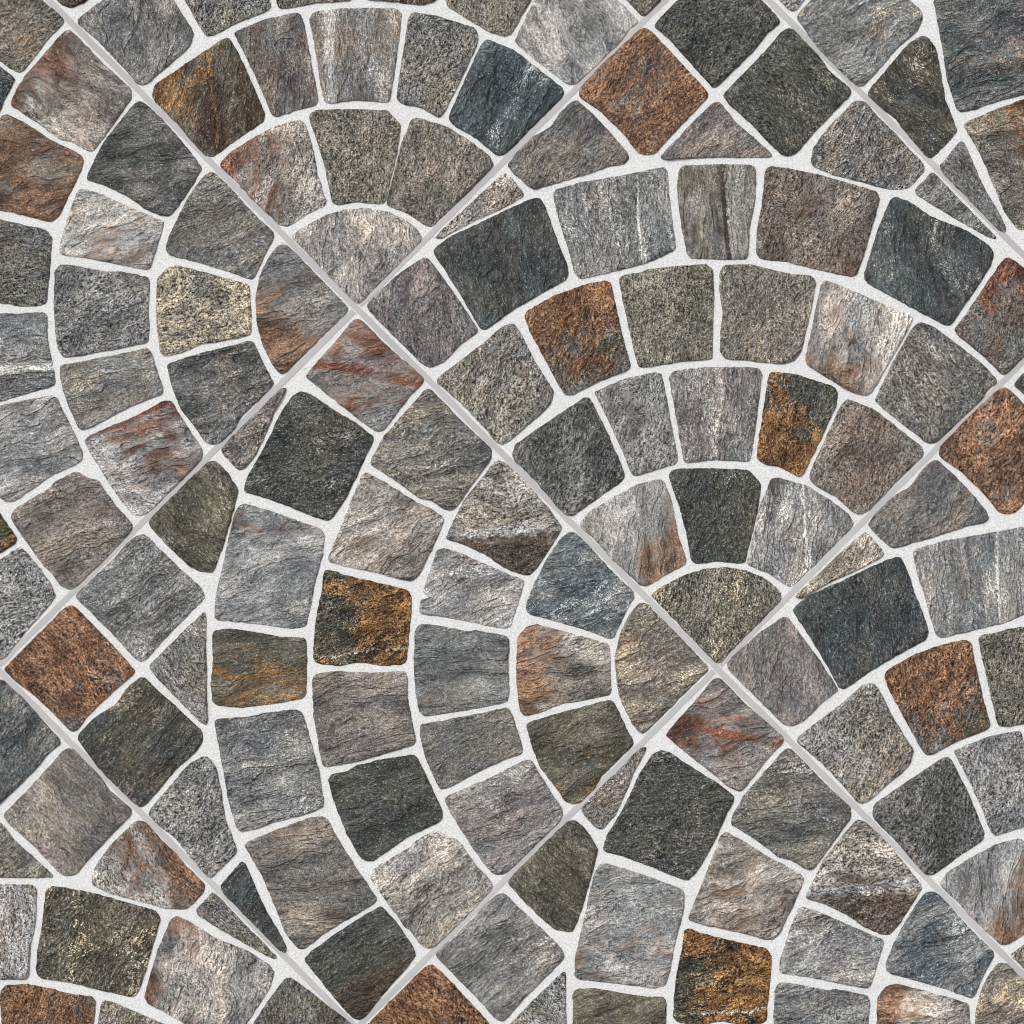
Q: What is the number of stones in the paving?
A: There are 145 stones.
